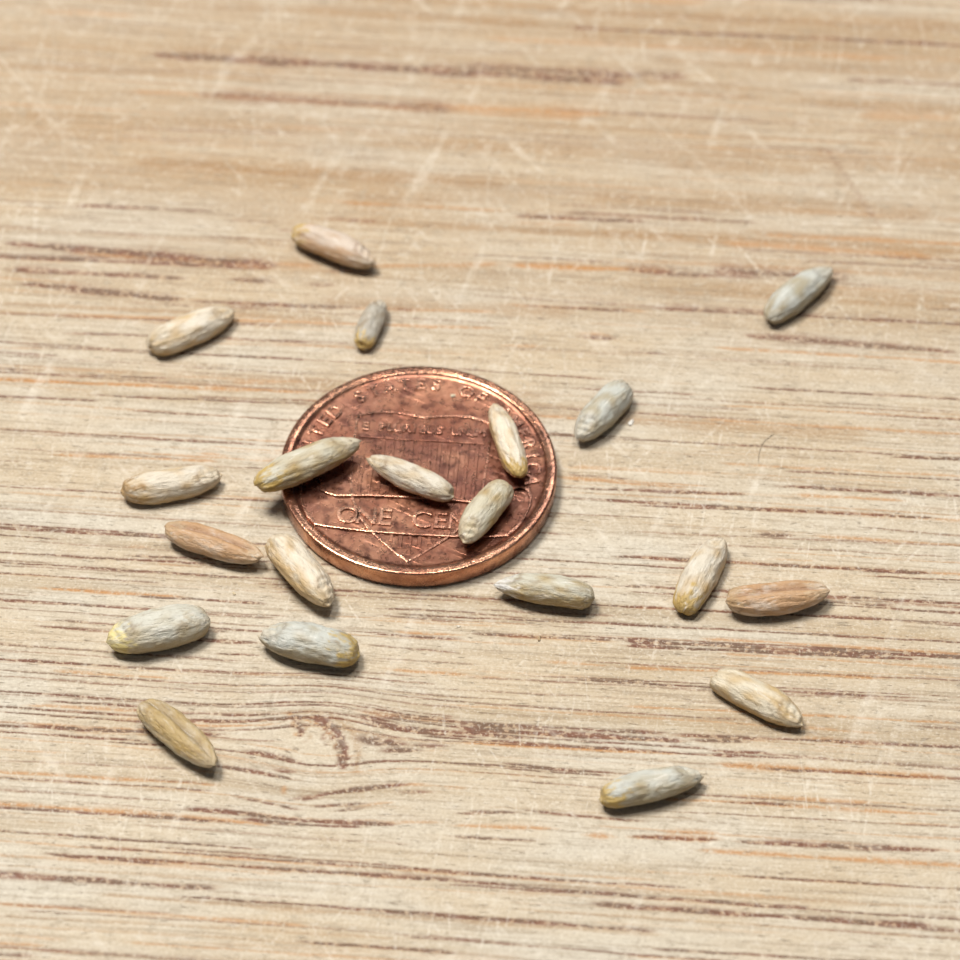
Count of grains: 20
